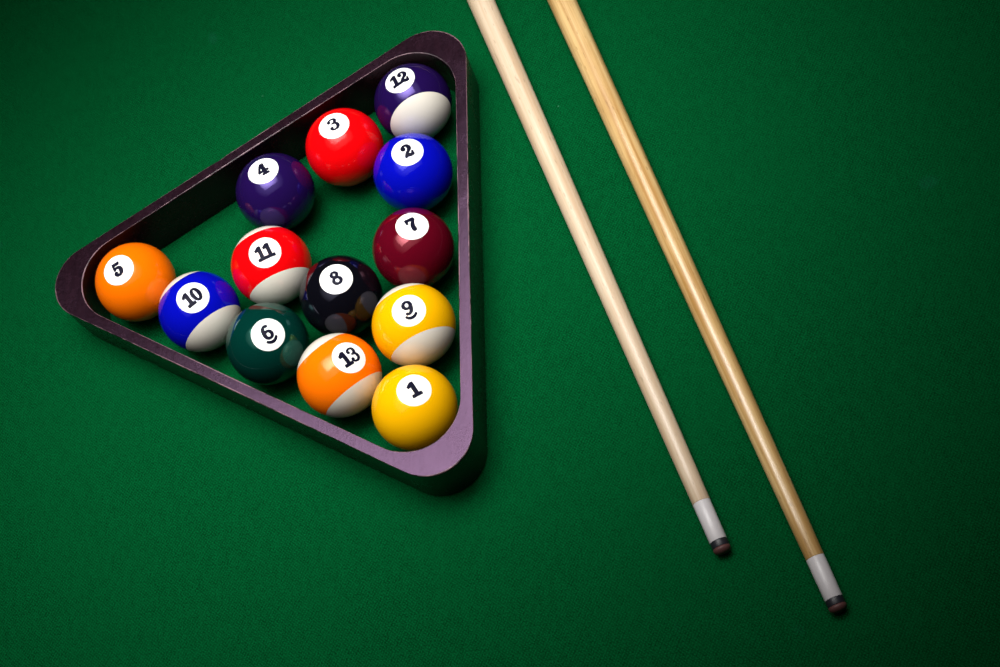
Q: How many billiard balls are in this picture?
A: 13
